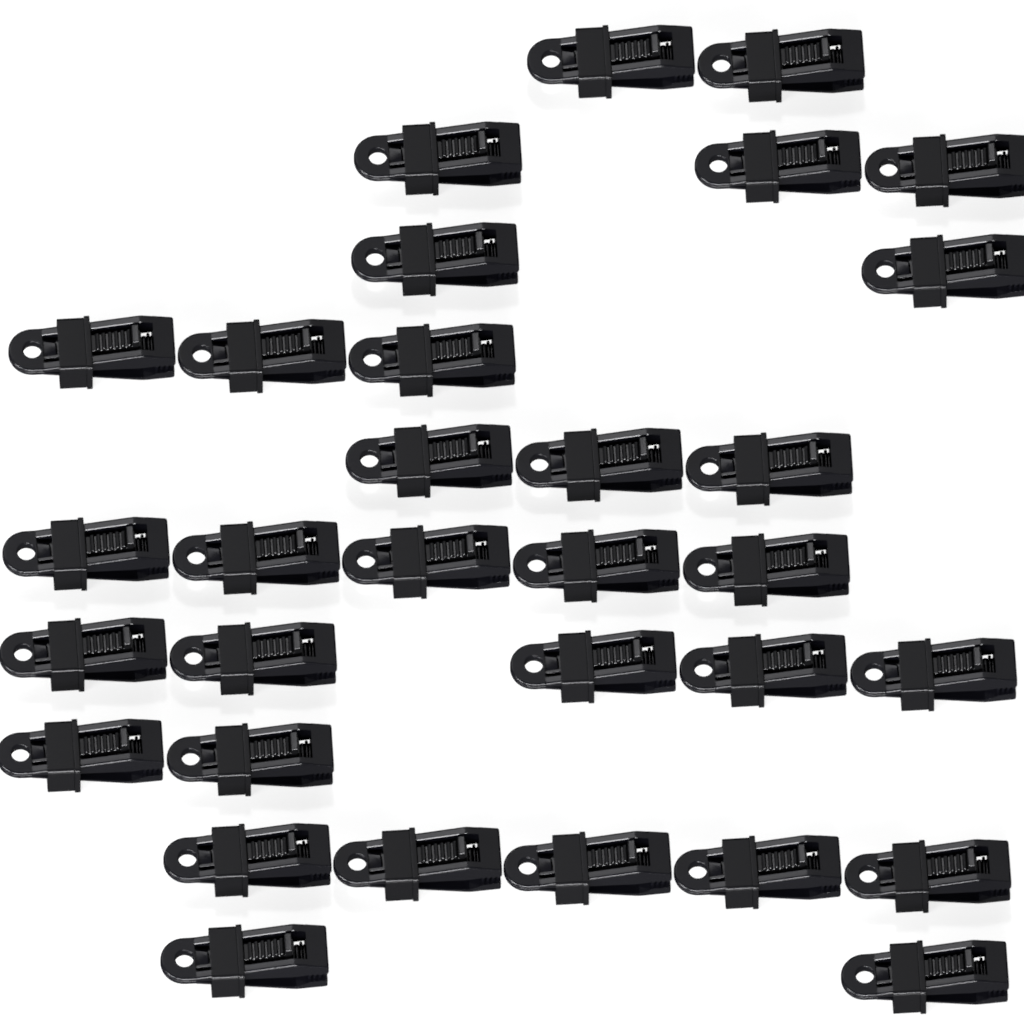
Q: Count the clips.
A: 32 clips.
